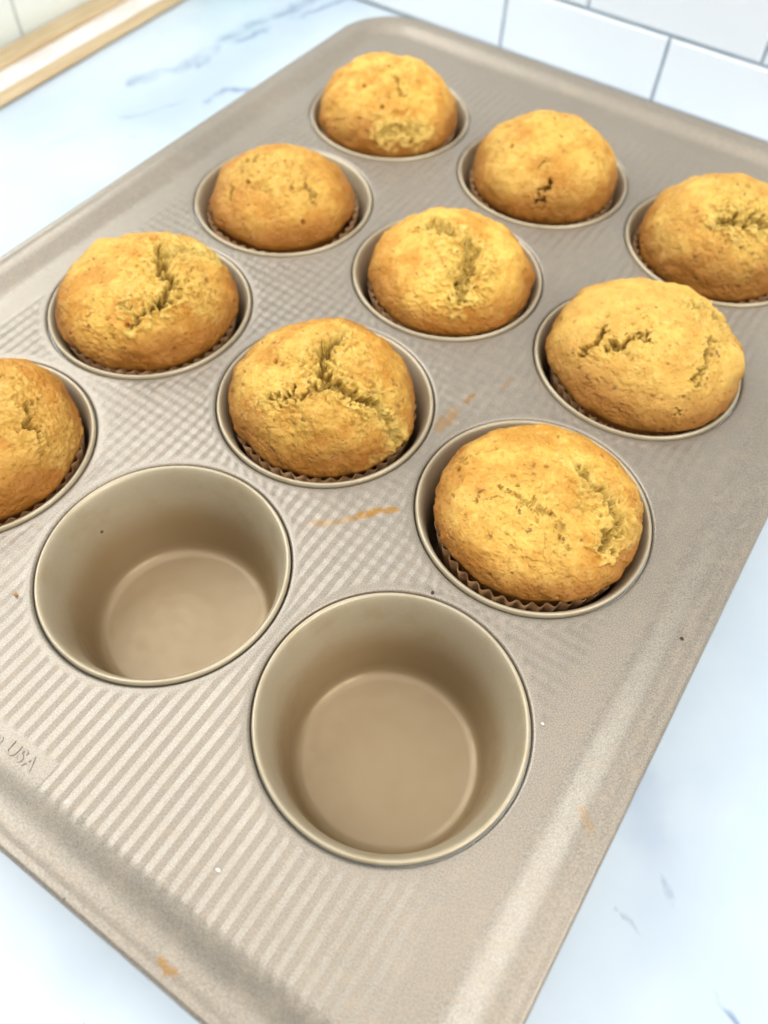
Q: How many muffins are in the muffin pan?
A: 10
